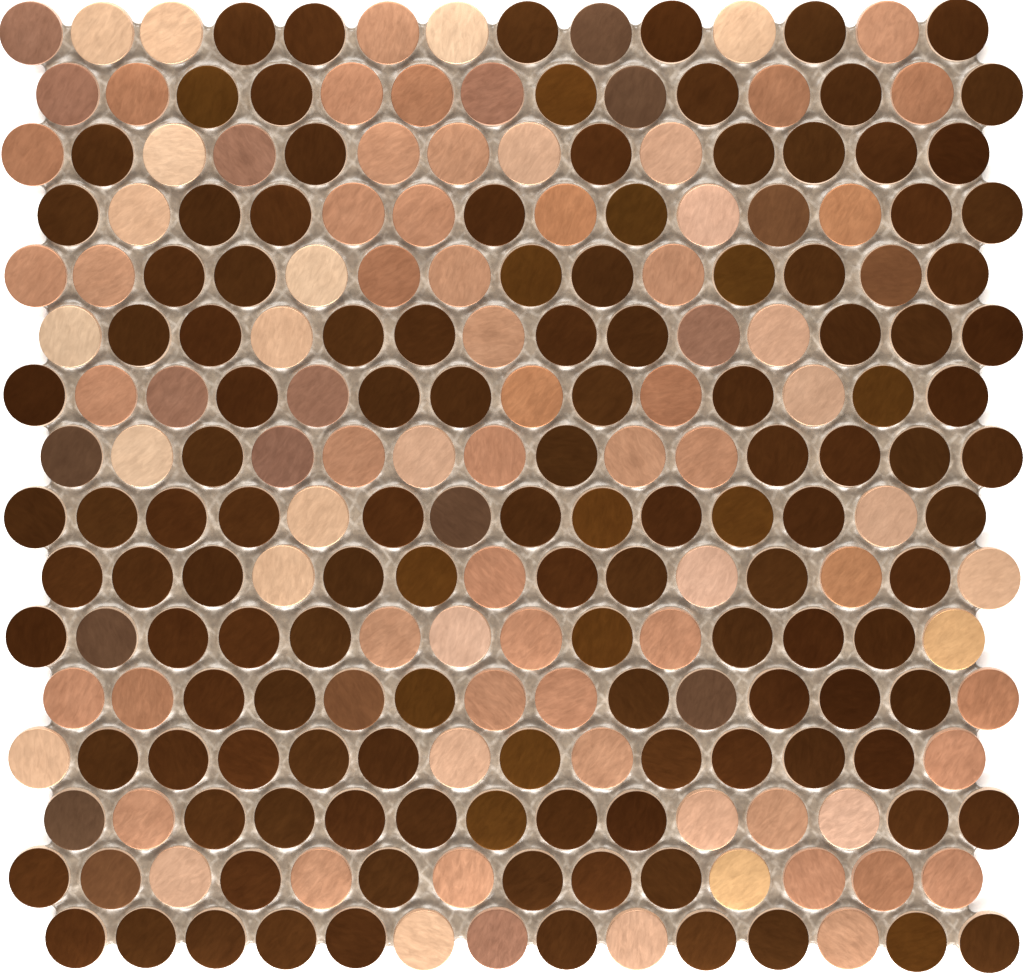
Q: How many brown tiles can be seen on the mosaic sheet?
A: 126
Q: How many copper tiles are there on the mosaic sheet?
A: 56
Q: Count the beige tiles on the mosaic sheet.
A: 31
